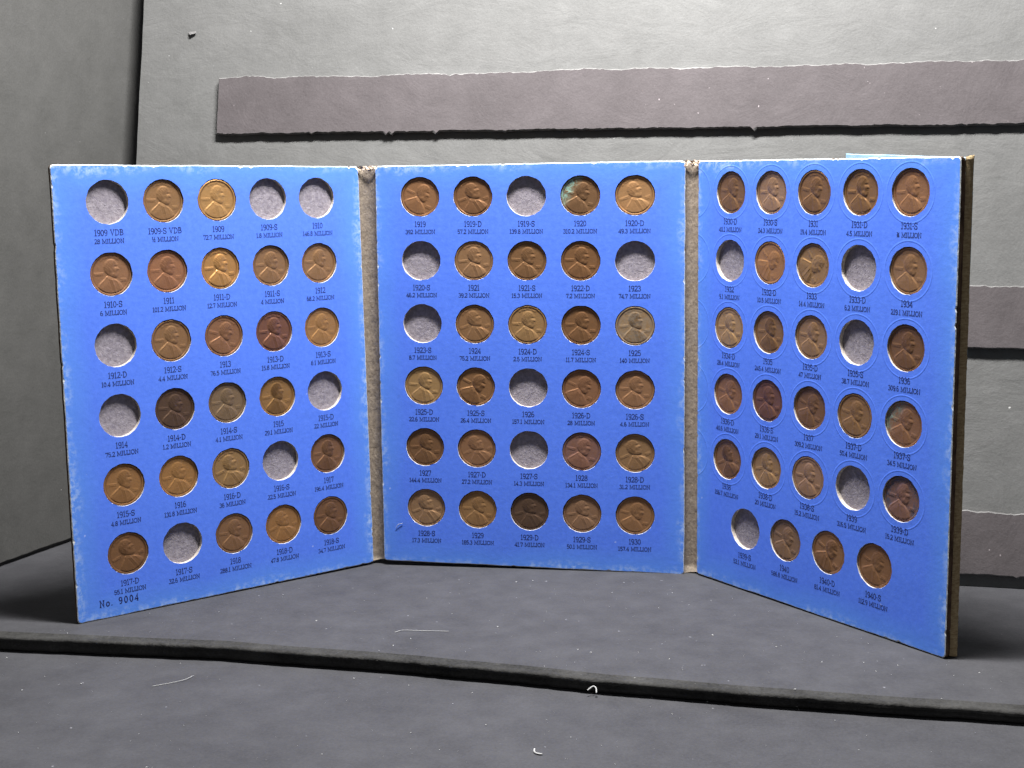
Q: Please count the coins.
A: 70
